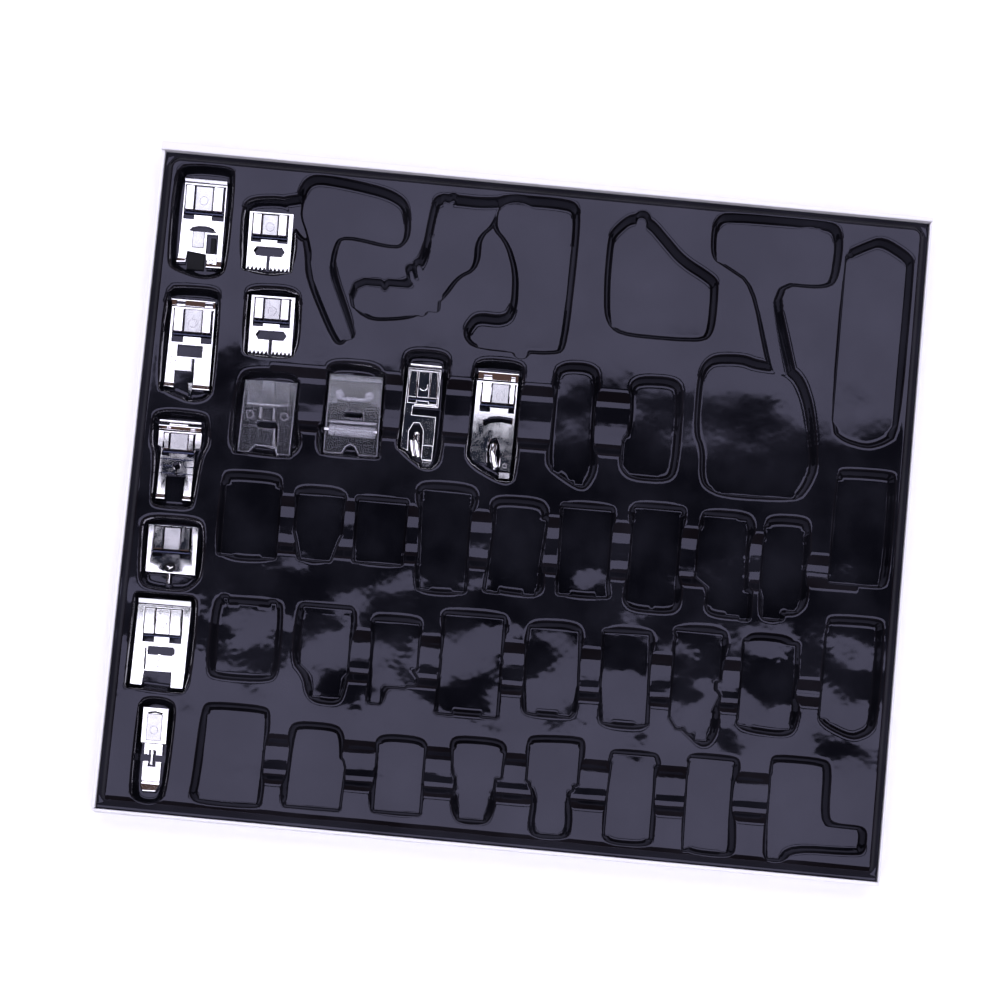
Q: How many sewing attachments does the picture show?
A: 12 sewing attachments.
